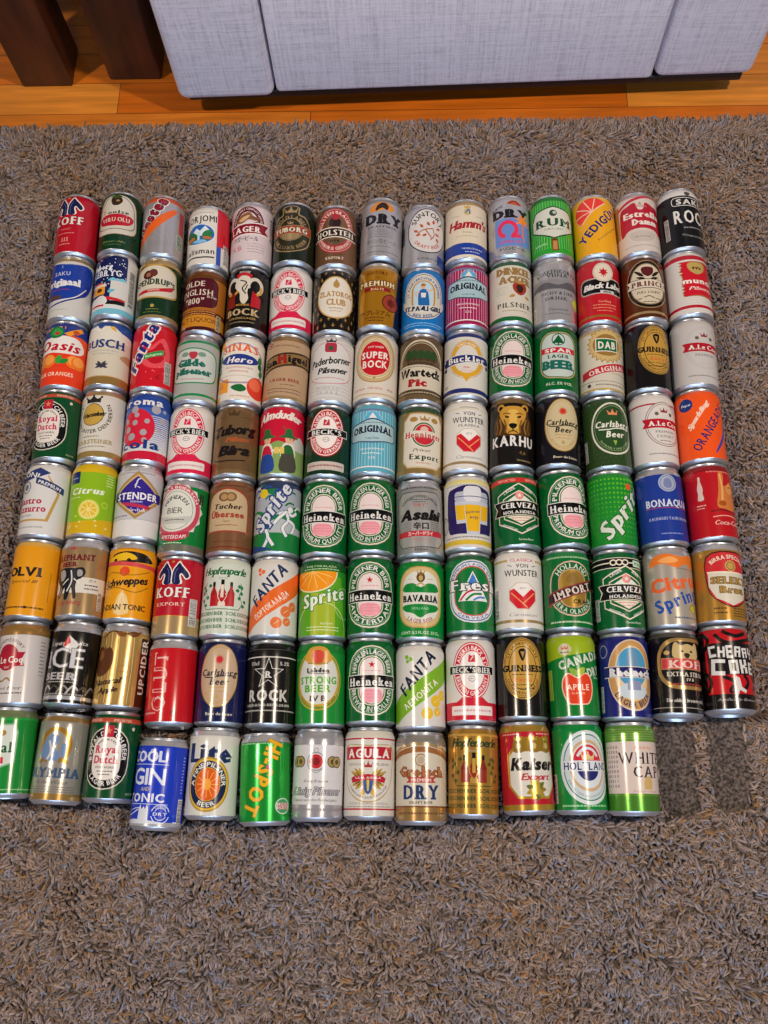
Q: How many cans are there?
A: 118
